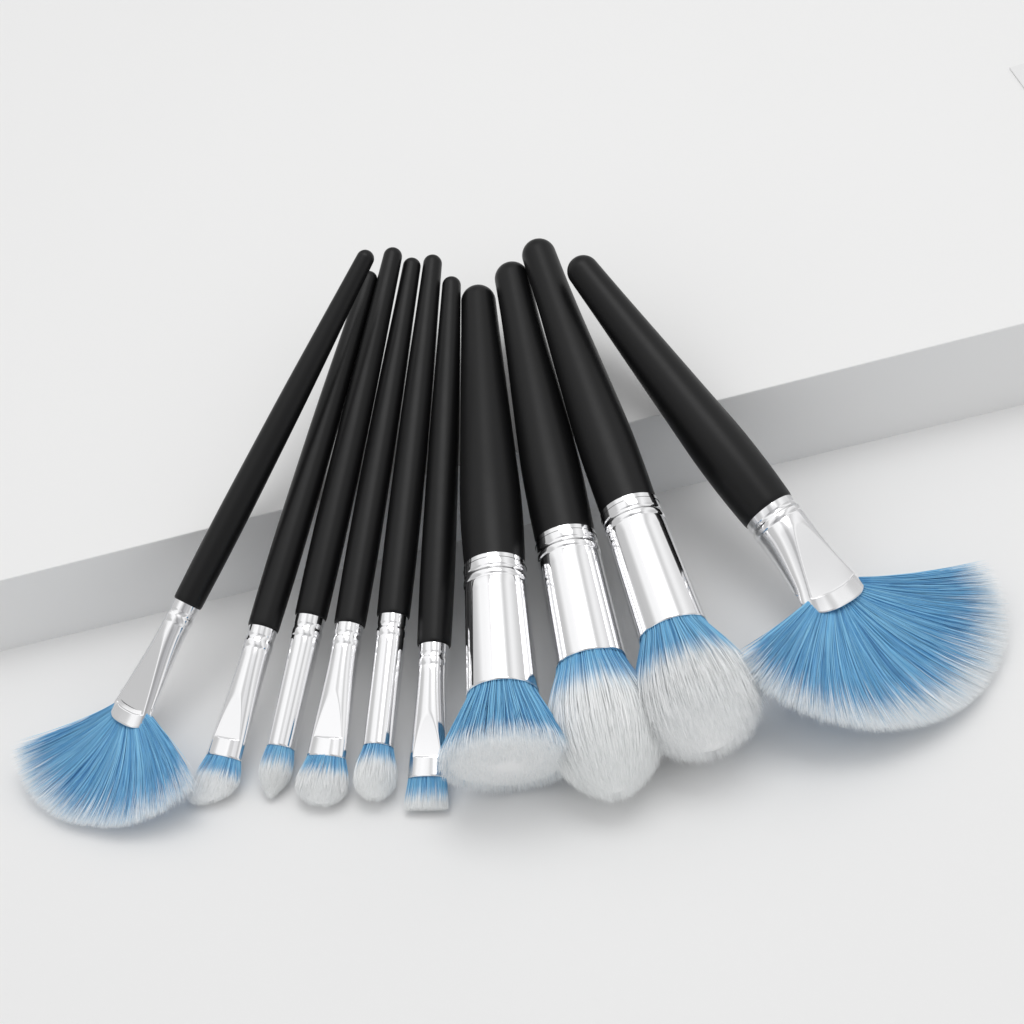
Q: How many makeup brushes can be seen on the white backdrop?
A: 10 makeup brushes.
